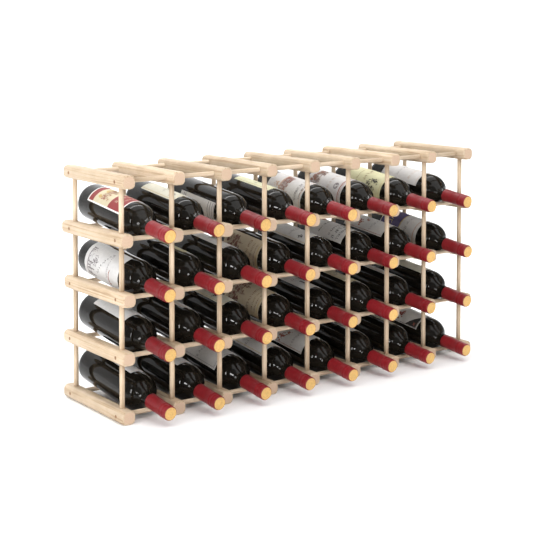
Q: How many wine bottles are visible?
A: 32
